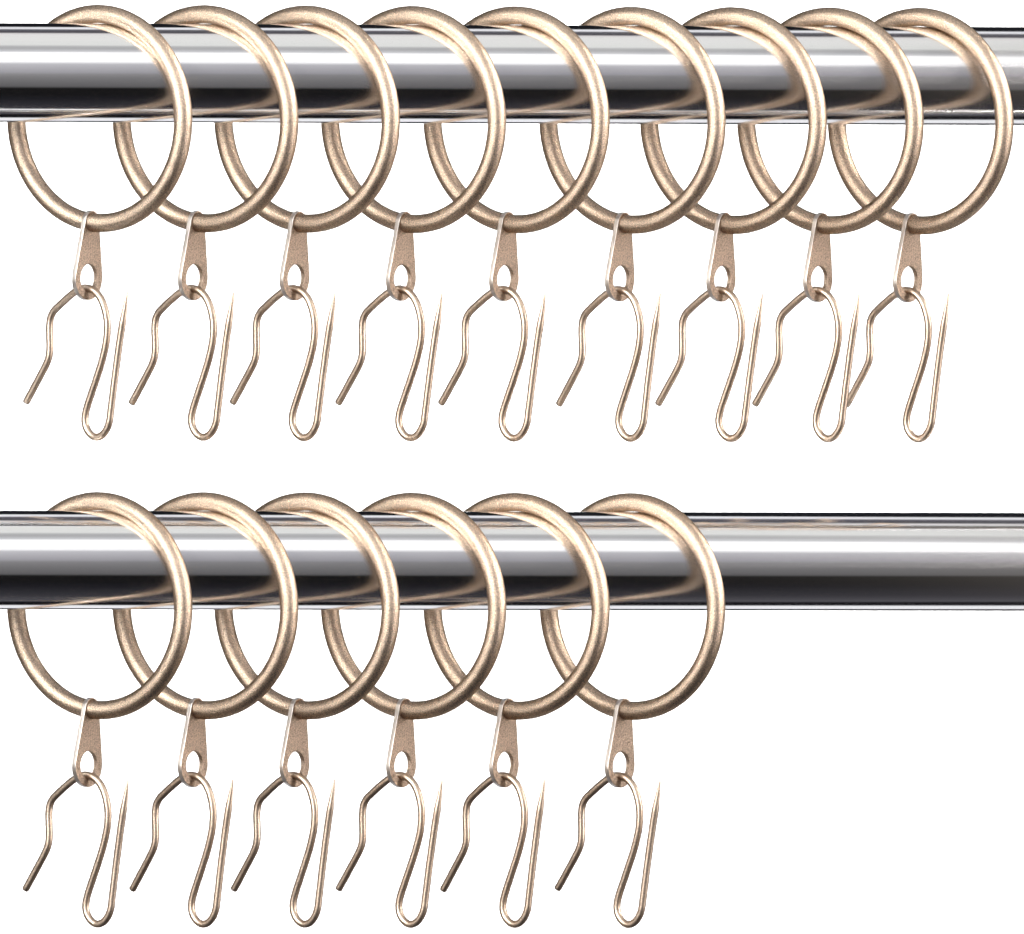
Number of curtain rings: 15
